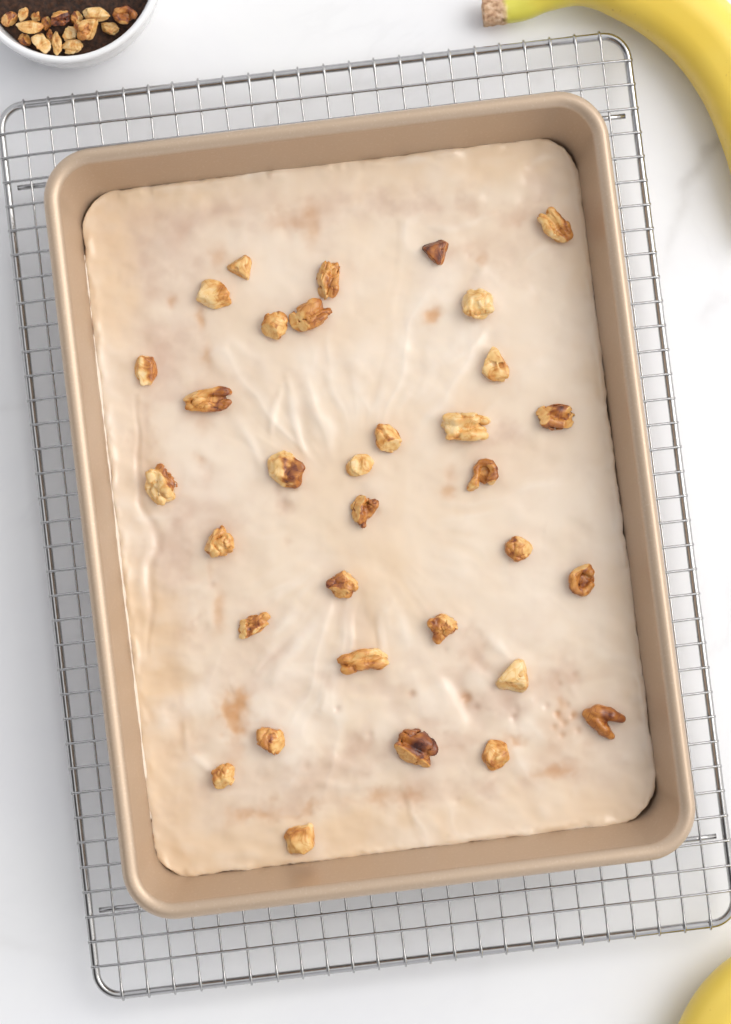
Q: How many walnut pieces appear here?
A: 50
